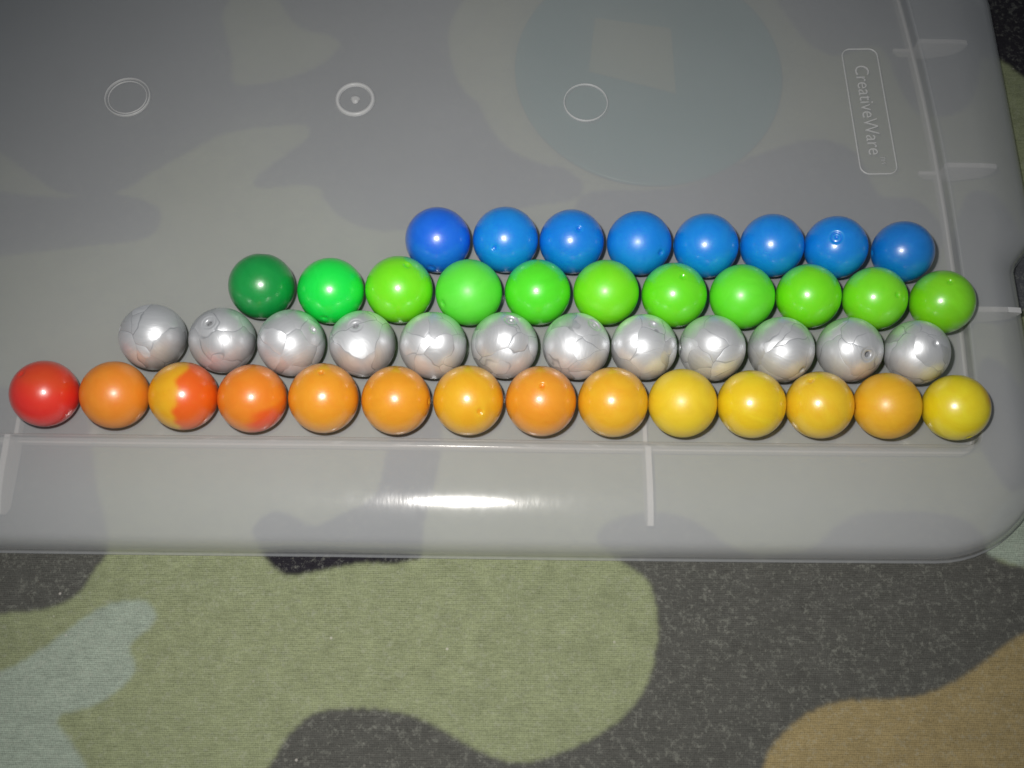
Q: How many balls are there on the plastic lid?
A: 45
